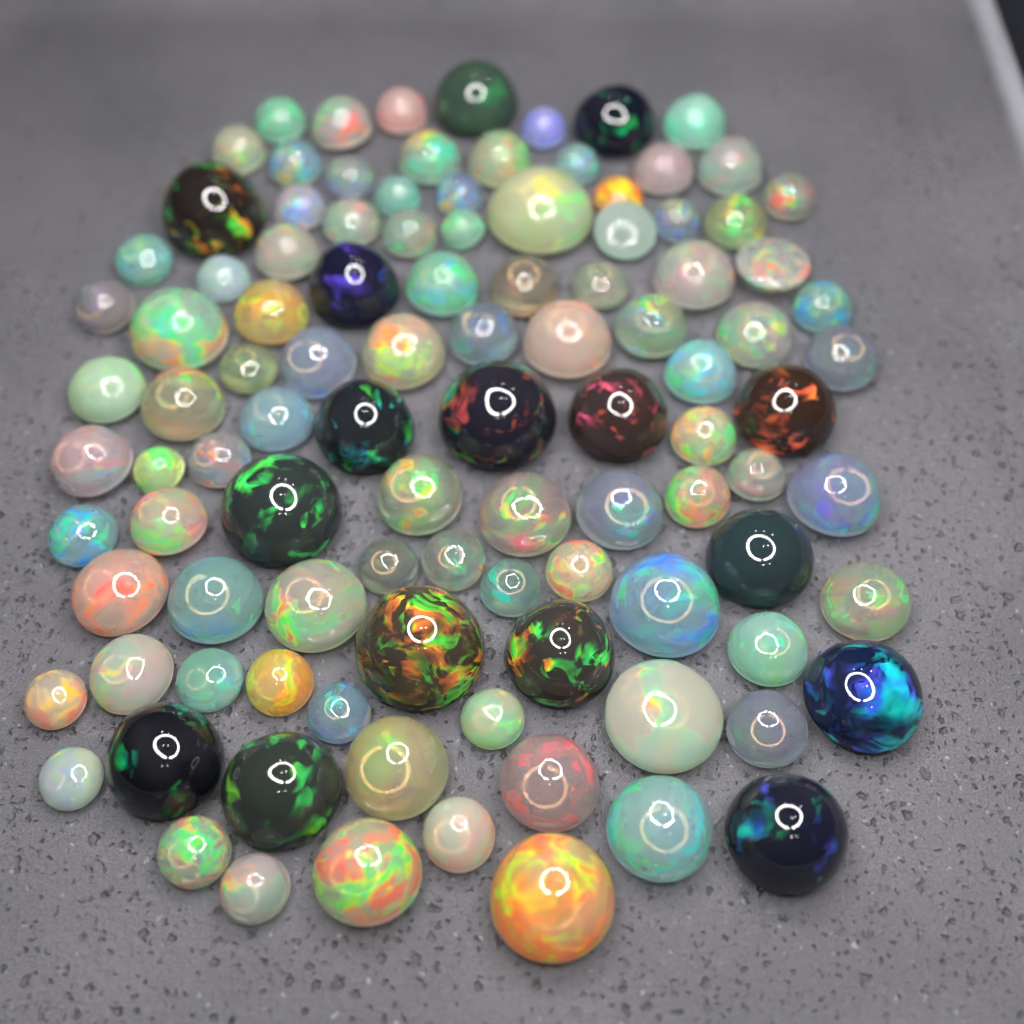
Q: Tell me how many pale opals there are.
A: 88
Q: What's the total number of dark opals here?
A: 16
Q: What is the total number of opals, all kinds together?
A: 104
